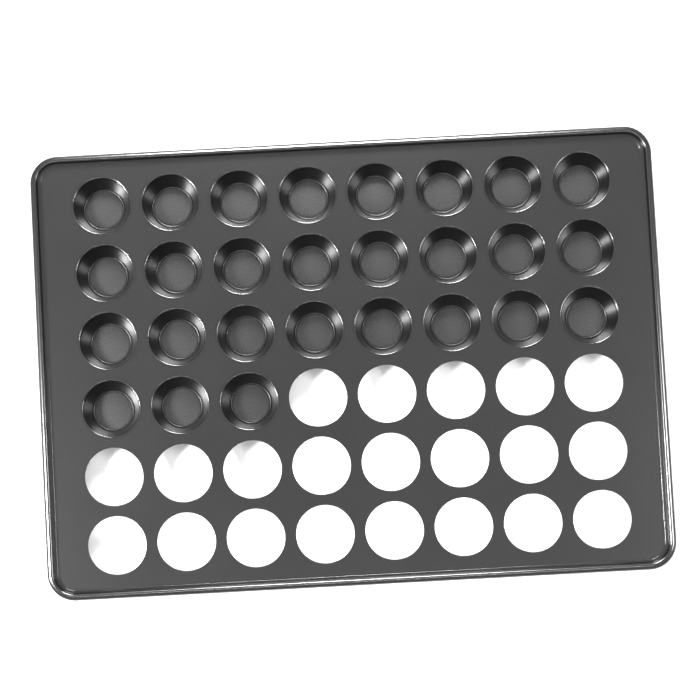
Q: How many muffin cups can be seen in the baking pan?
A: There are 27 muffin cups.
